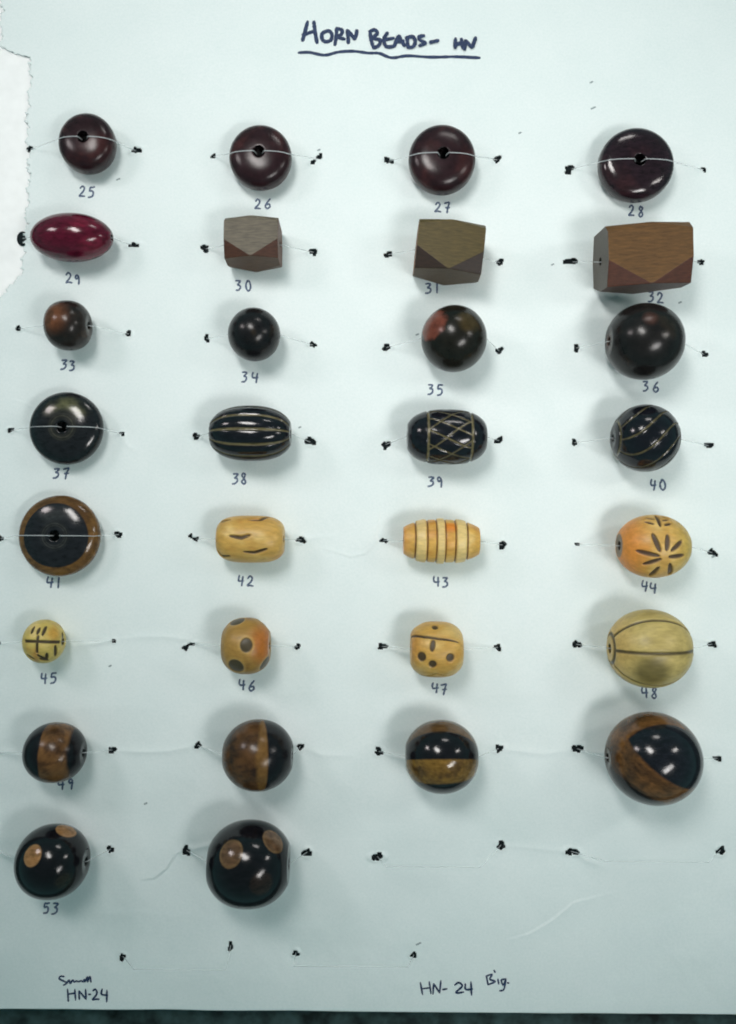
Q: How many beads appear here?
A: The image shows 30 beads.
